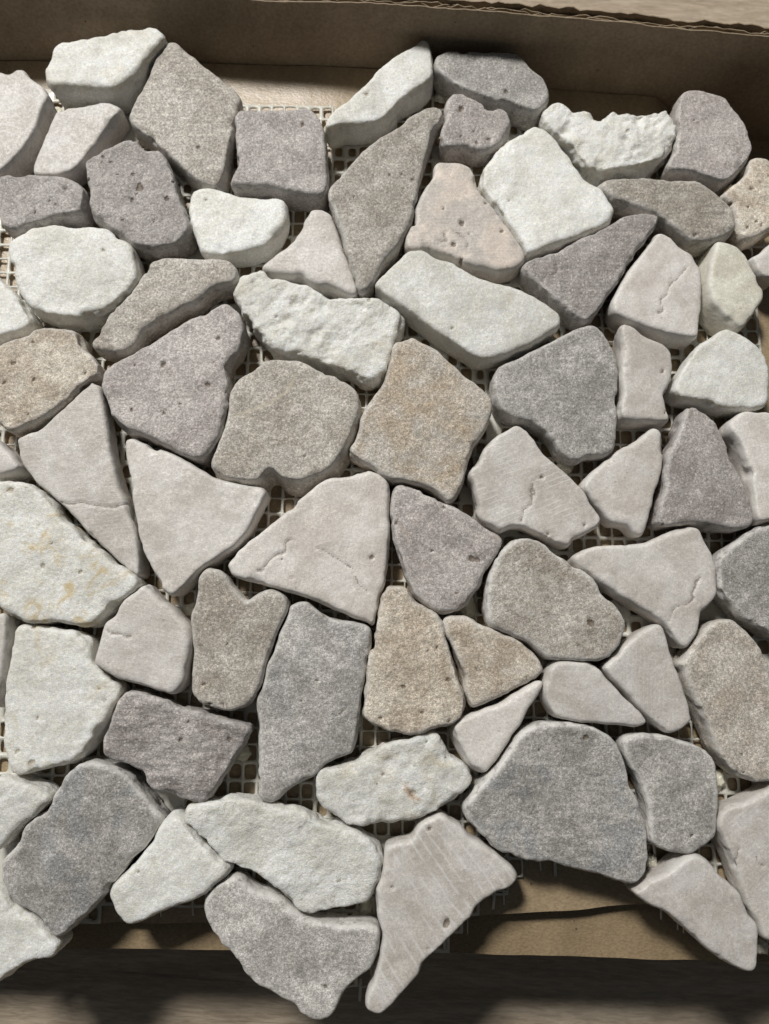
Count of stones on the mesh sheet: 72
